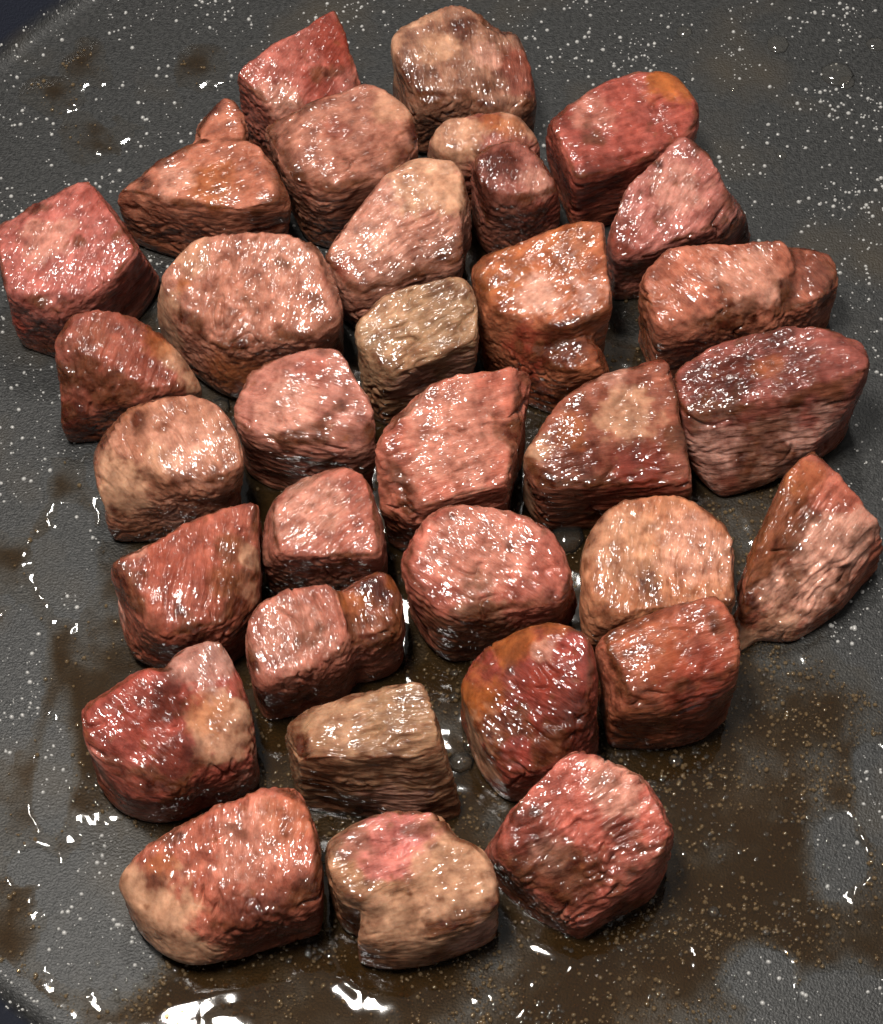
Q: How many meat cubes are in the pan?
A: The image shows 32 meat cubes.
